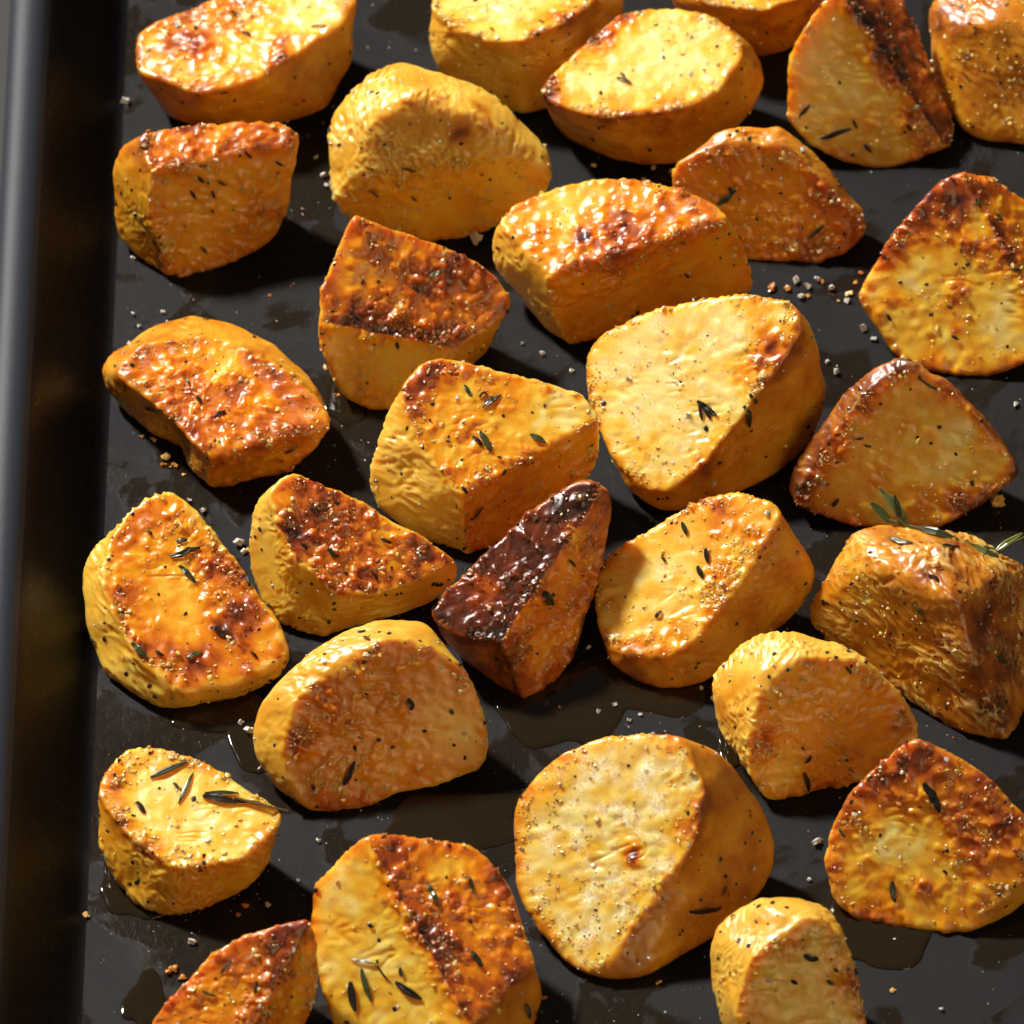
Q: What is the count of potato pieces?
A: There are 29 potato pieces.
